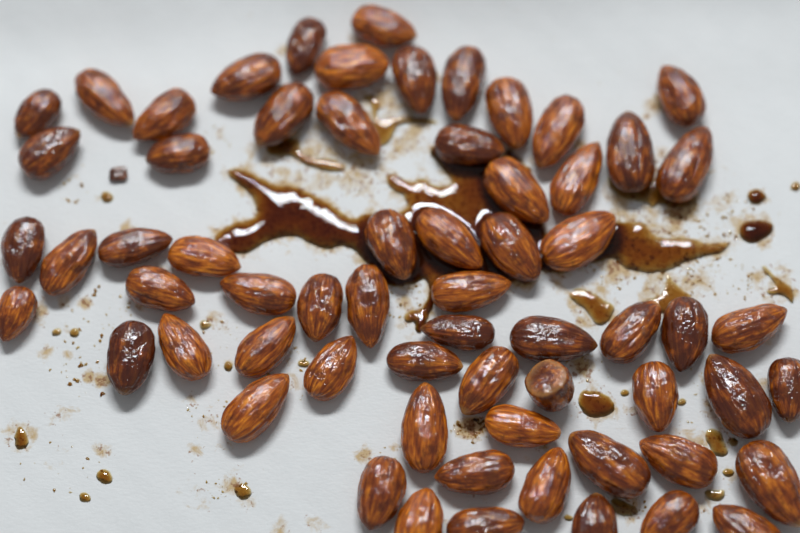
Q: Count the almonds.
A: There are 64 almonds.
